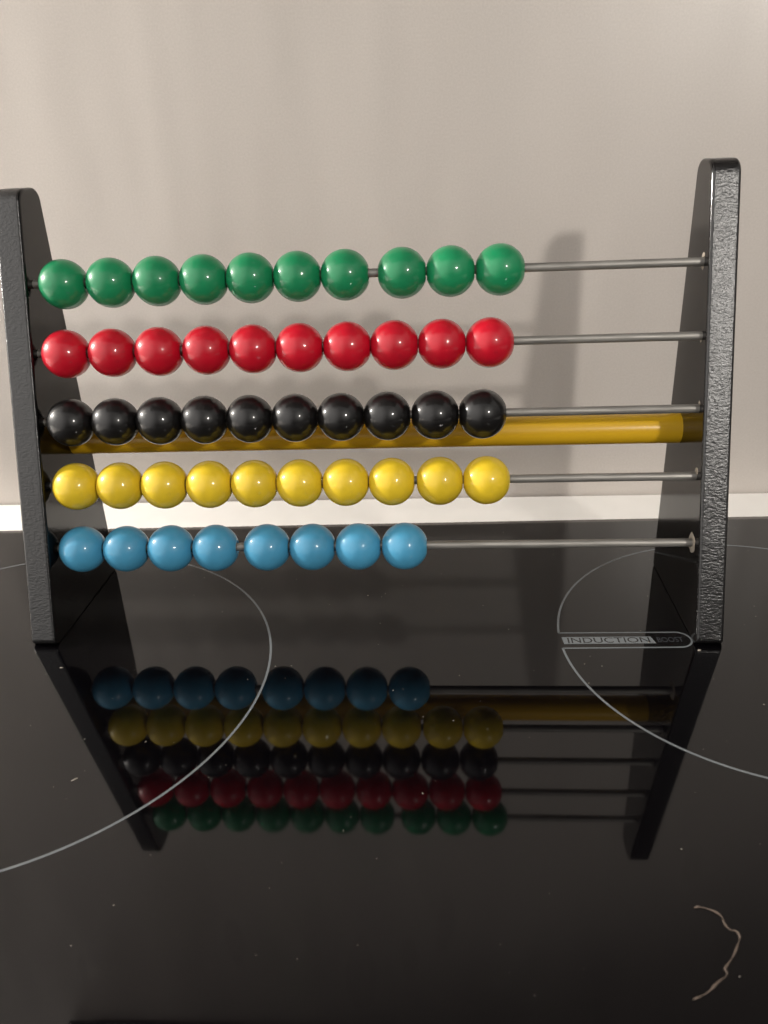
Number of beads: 48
